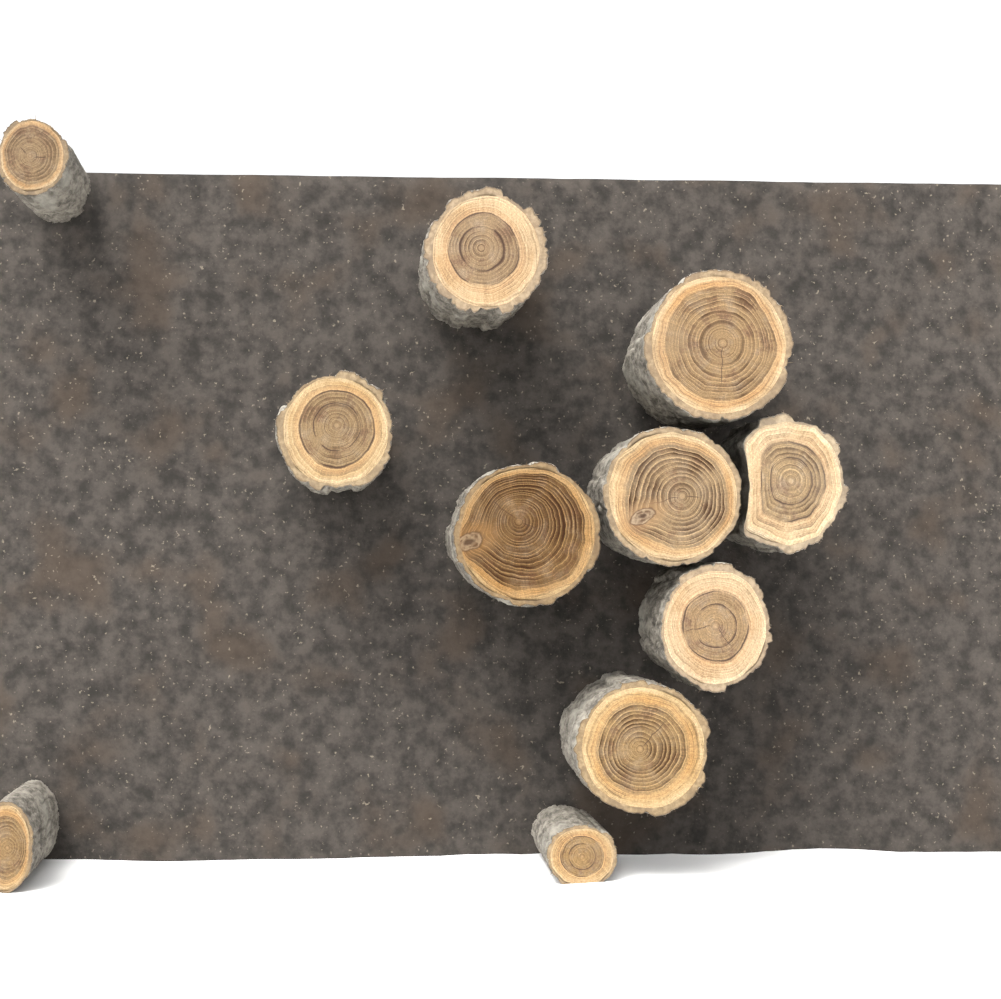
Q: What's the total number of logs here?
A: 11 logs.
